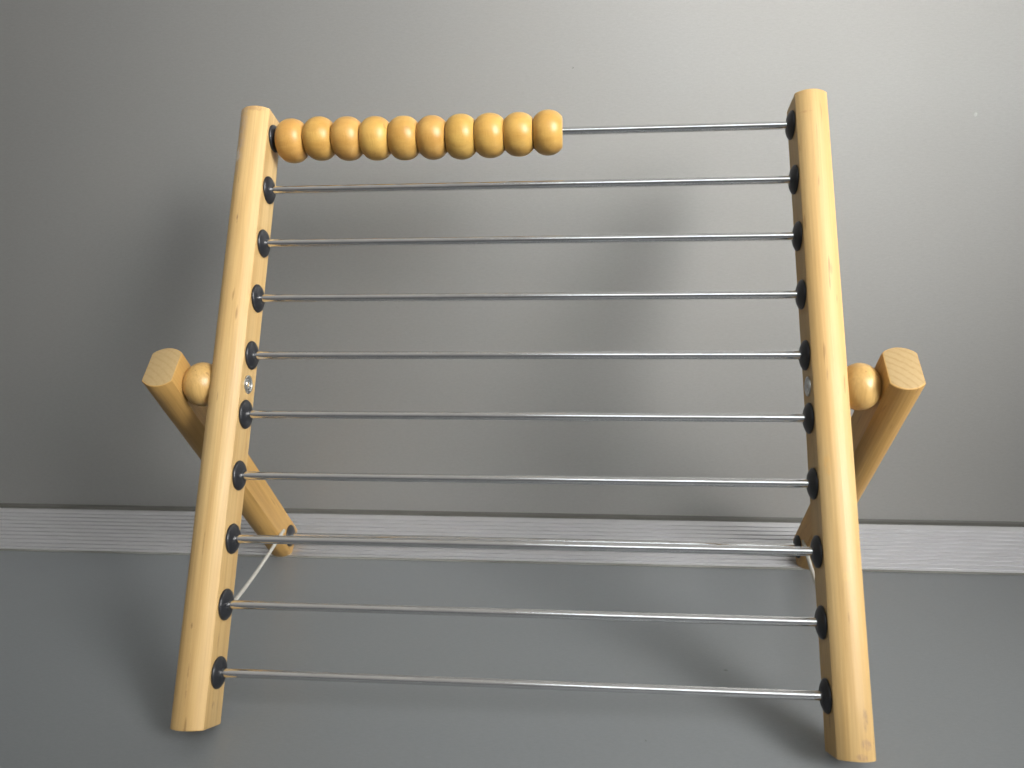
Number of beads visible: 10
